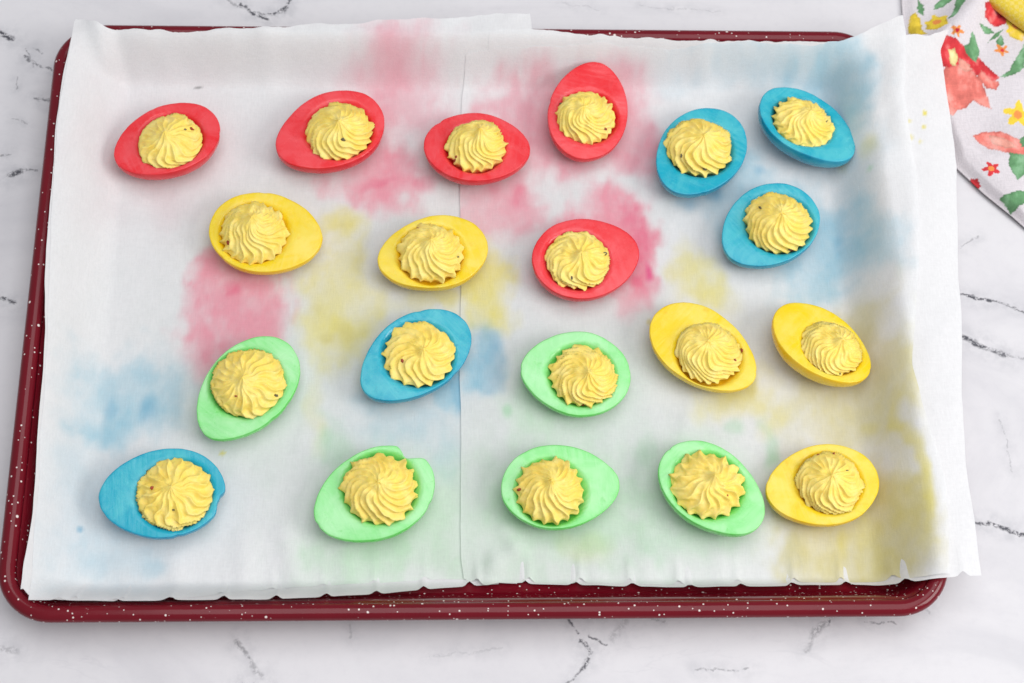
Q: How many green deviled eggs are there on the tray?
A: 5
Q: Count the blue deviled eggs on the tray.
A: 5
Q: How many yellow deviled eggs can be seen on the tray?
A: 5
